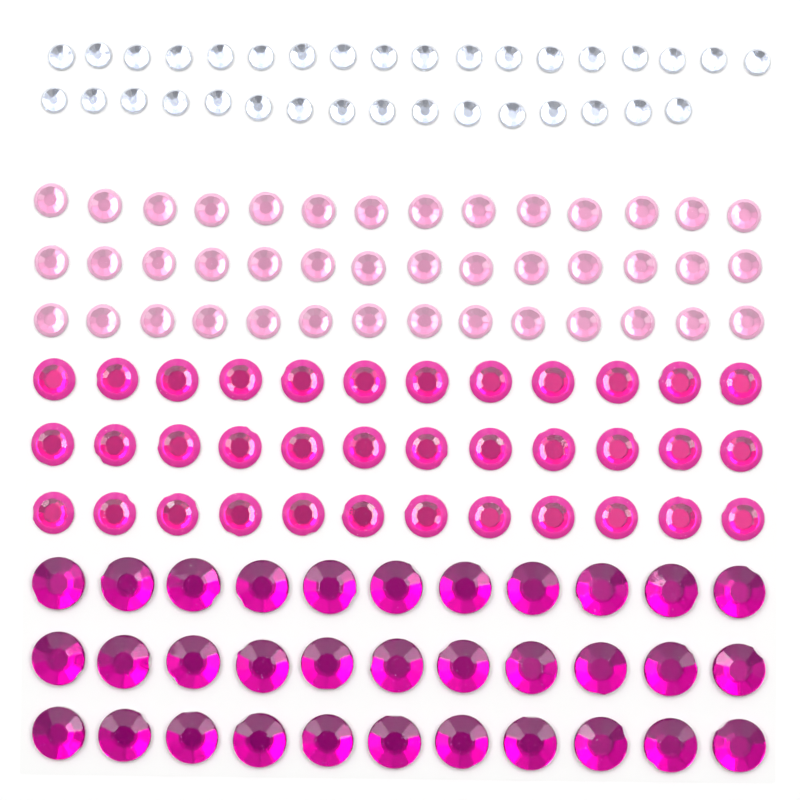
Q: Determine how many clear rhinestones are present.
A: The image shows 34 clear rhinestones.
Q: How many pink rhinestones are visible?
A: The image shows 42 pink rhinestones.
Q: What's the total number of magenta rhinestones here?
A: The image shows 36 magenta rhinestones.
